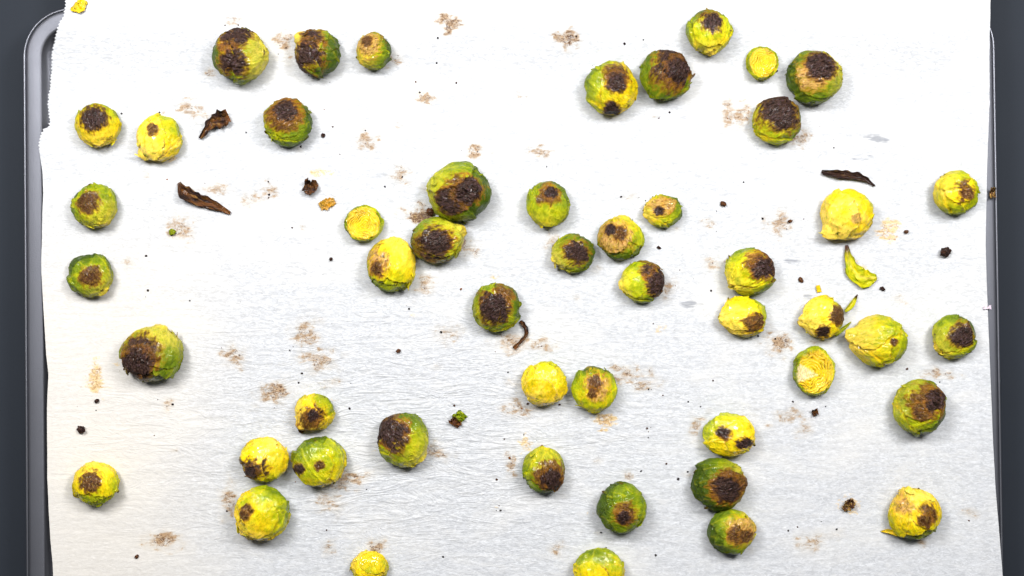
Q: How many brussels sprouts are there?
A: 50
